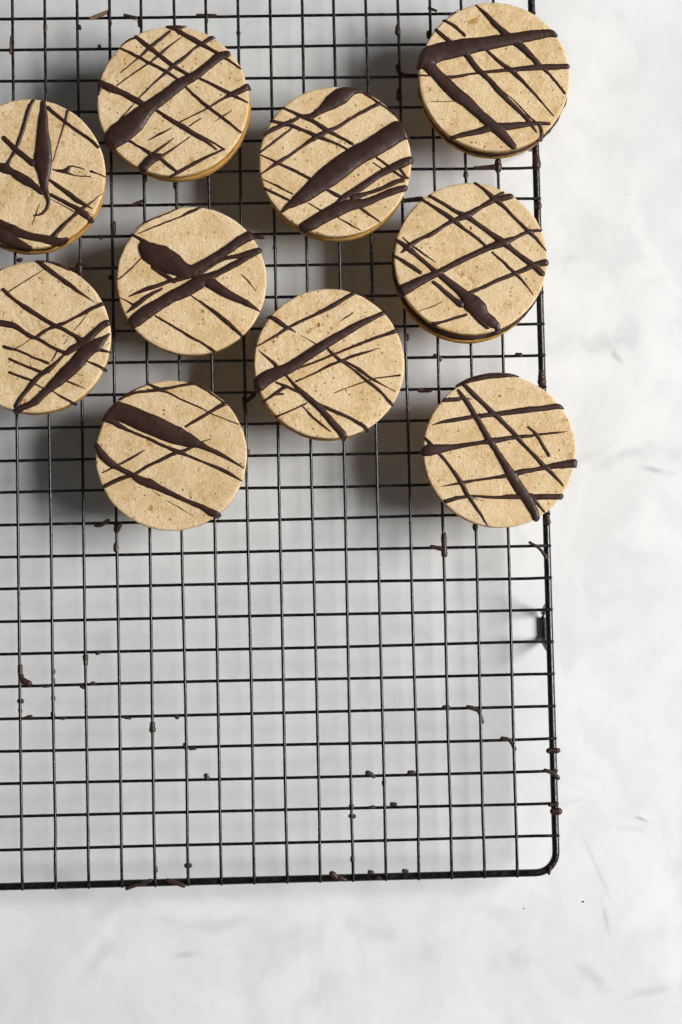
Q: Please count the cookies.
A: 10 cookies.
